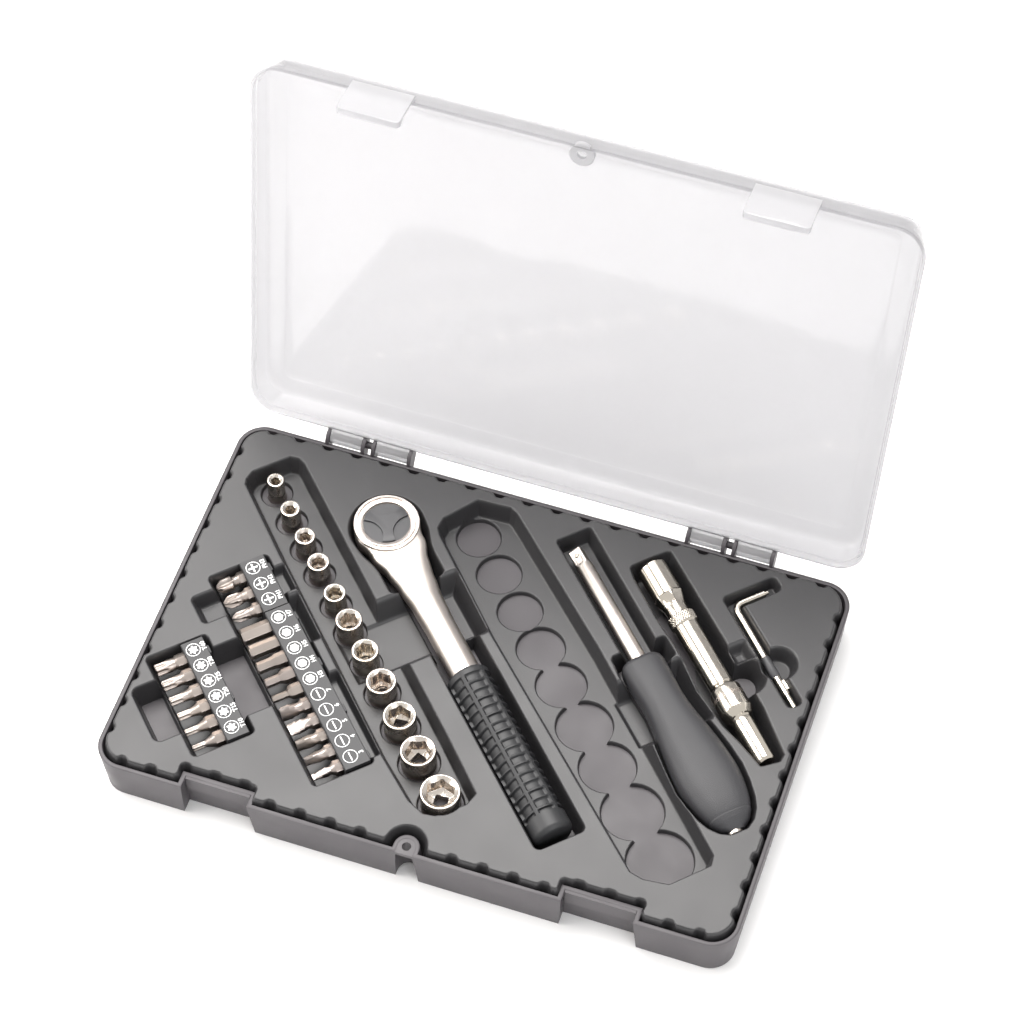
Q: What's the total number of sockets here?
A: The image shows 11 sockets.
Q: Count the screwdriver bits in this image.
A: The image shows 19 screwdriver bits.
